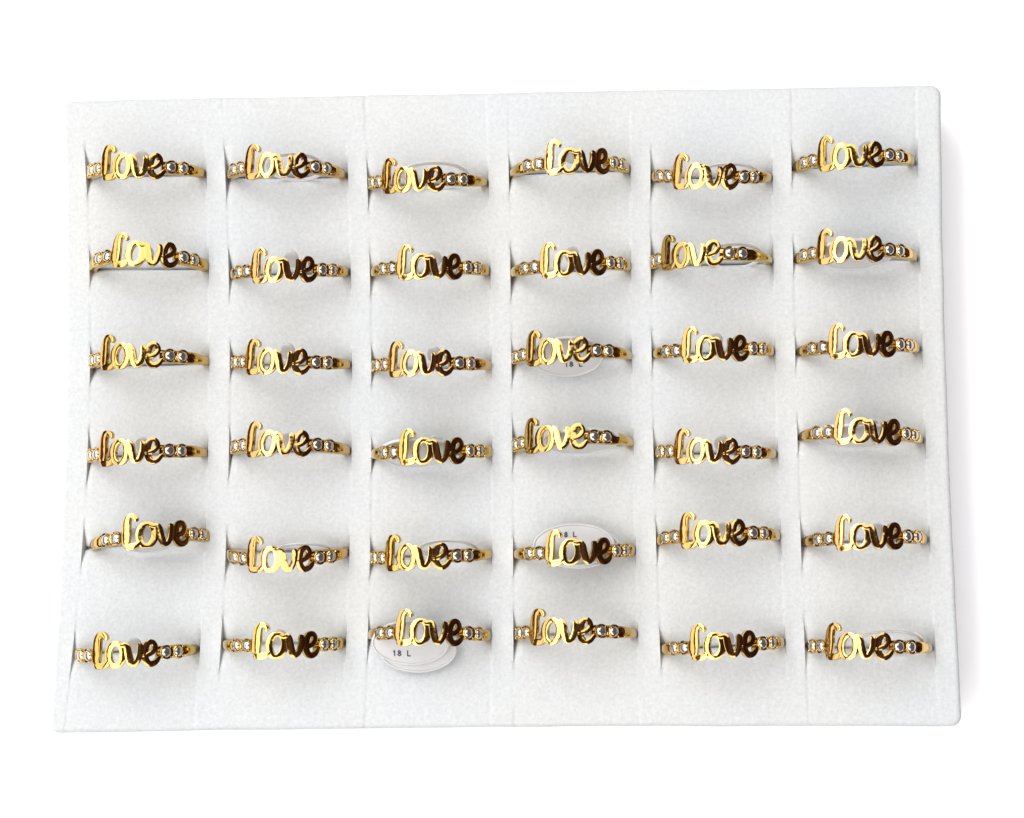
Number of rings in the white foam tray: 36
